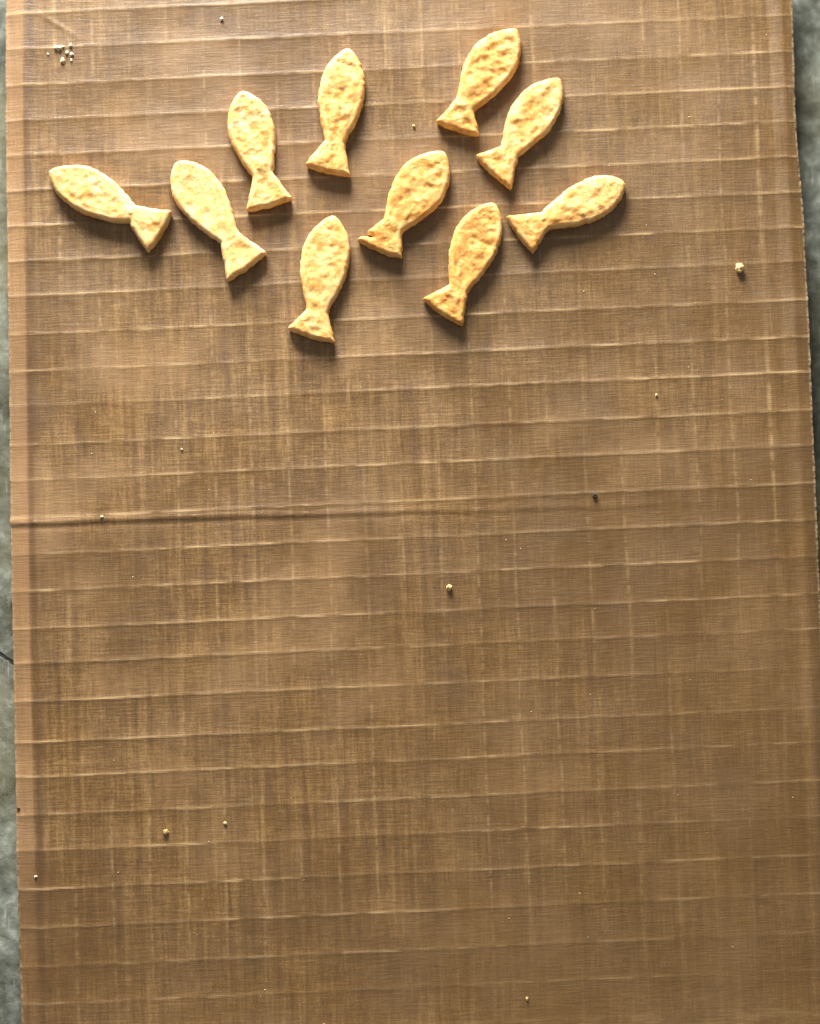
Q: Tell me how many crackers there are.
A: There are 10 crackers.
